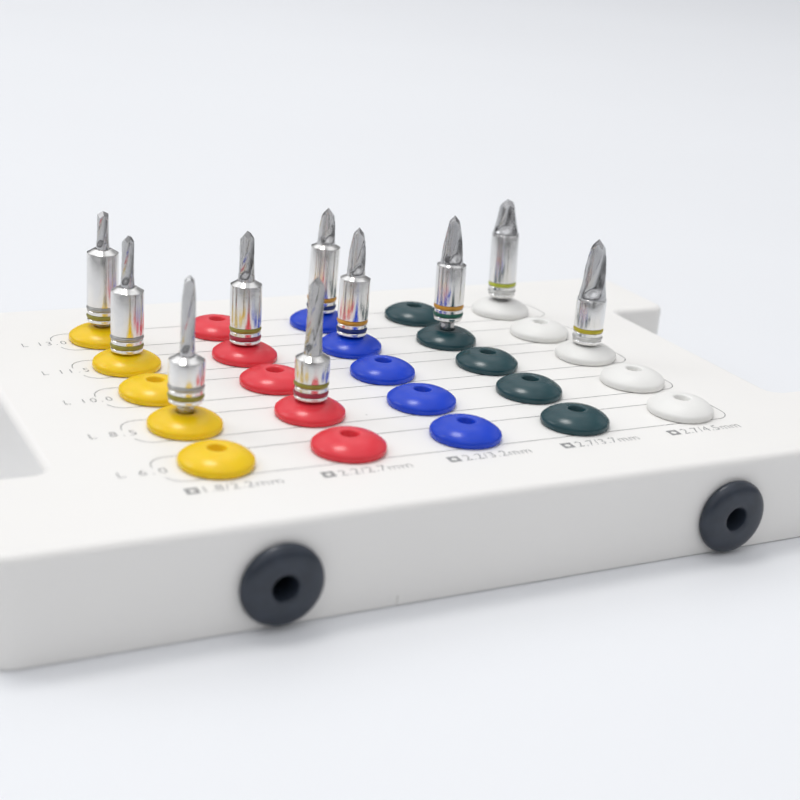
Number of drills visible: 10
